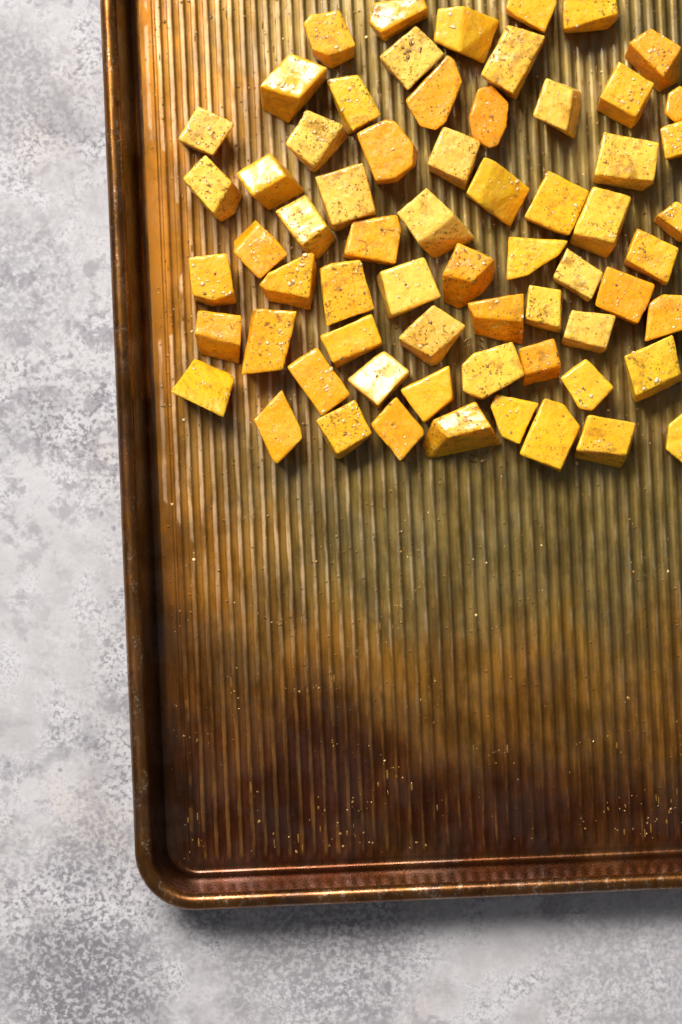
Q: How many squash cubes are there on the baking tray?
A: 65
